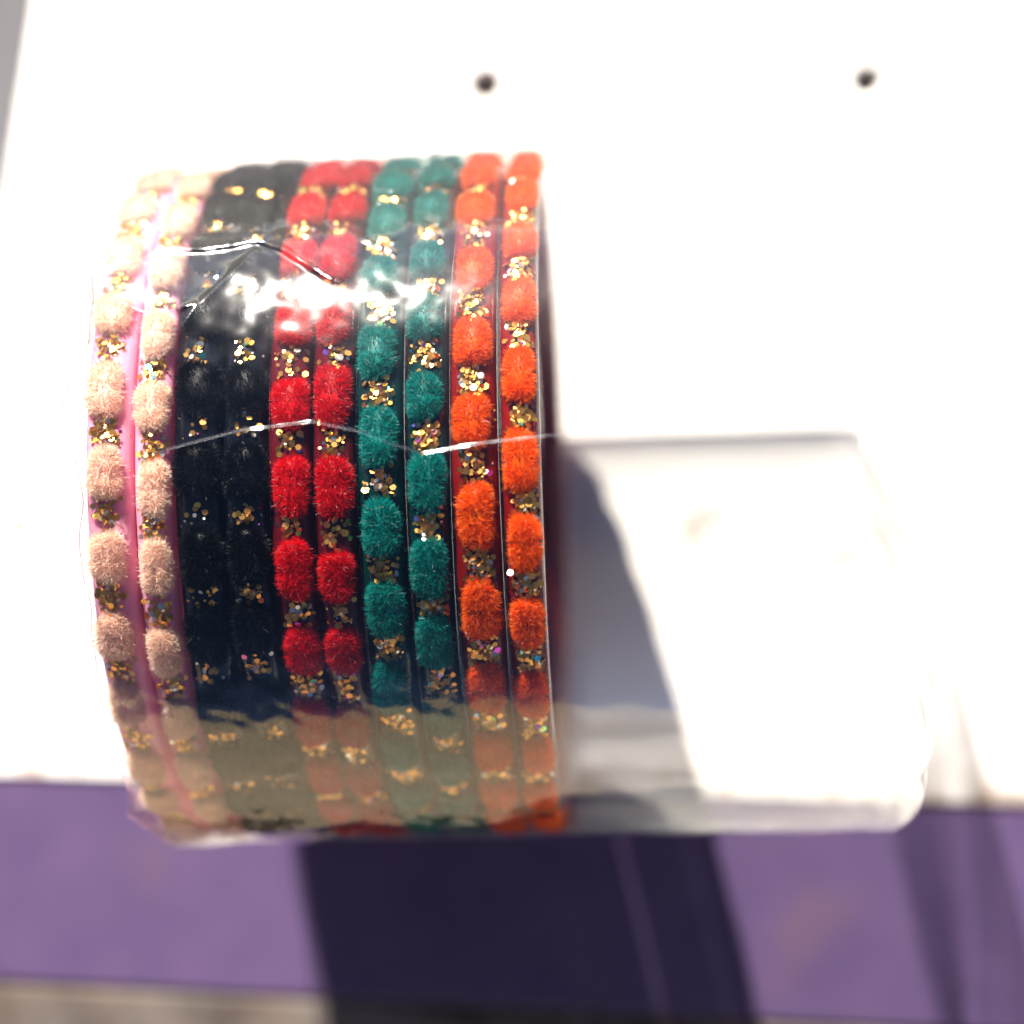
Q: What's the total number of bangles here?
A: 10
